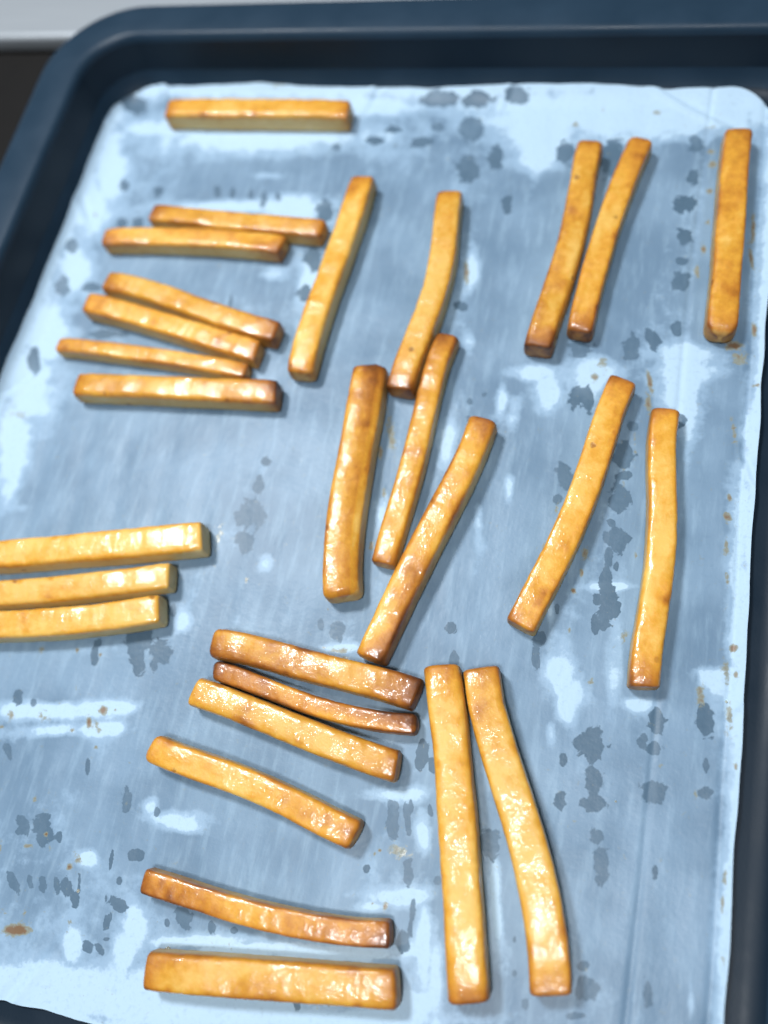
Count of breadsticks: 28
